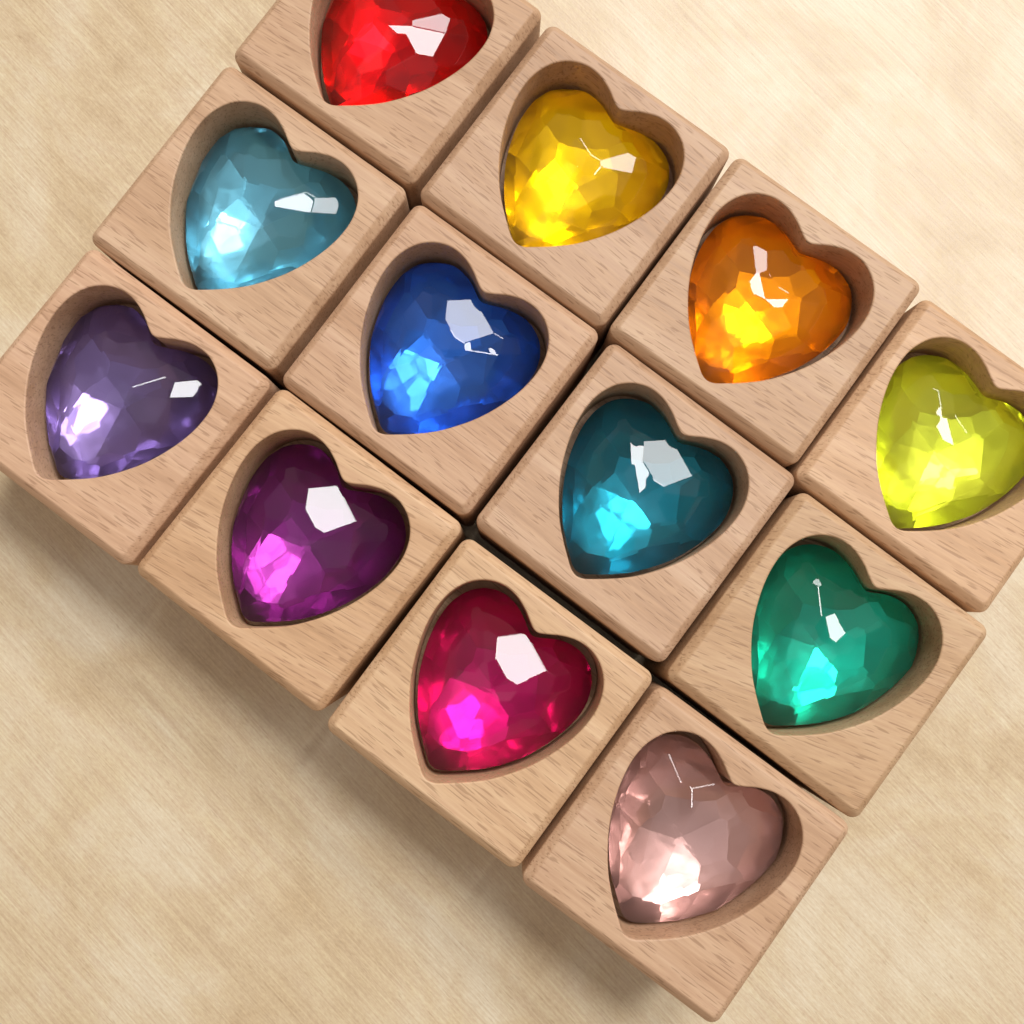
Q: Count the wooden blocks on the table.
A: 12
